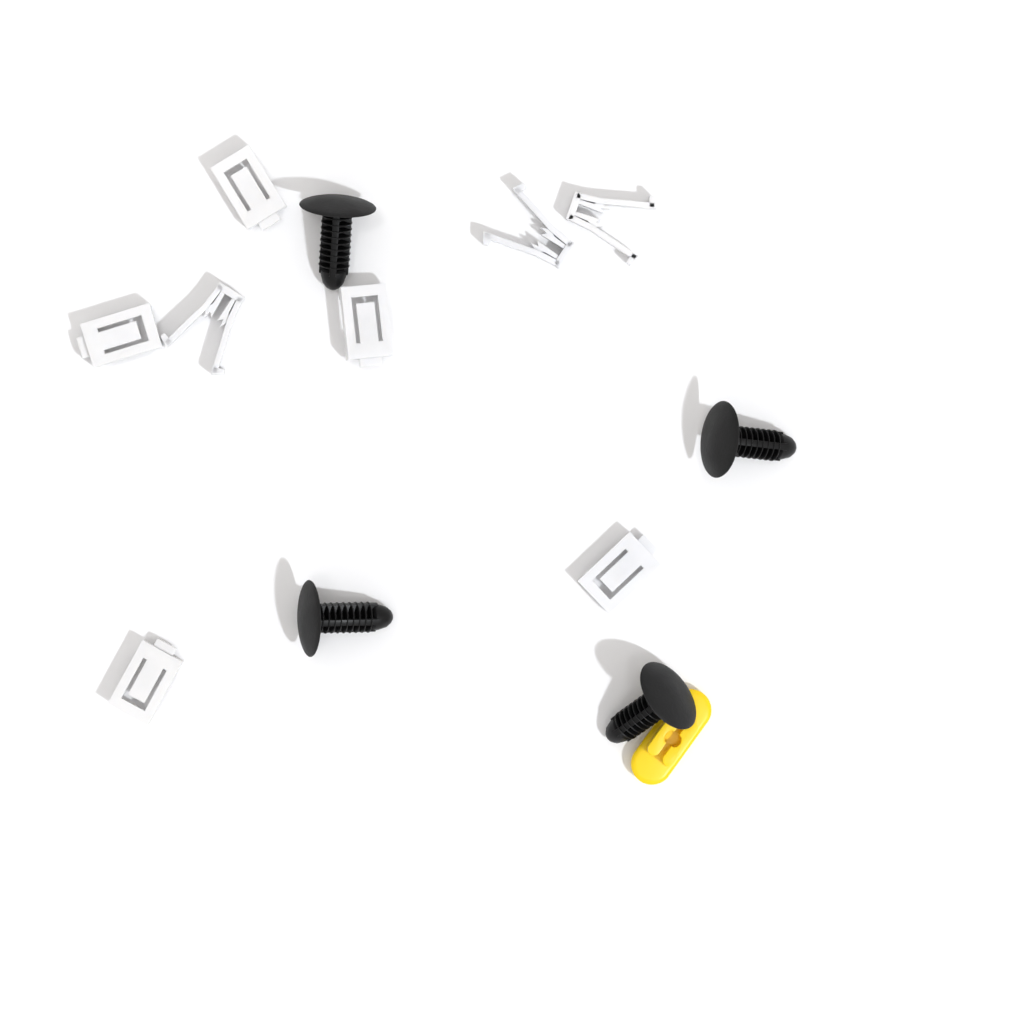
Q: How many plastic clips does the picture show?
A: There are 13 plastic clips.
